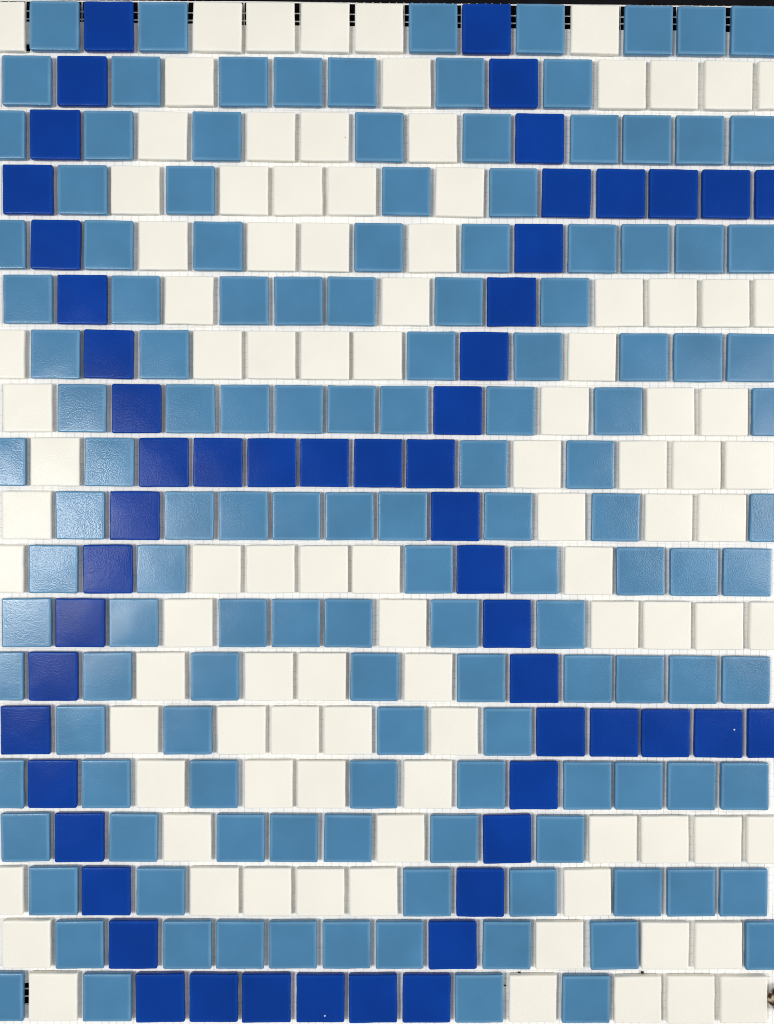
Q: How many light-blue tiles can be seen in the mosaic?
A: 135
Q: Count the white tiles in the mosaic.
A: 96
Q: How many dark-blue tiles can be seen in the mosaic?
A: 54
